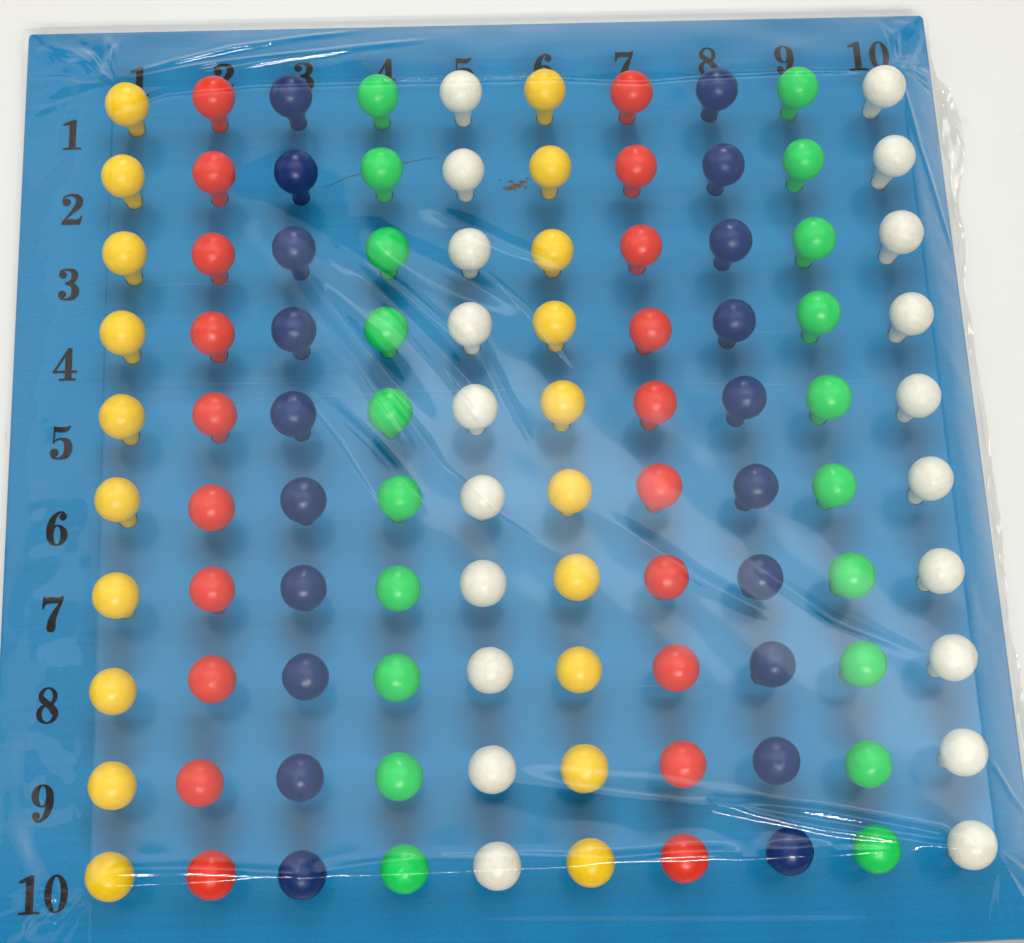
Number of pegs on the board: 100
